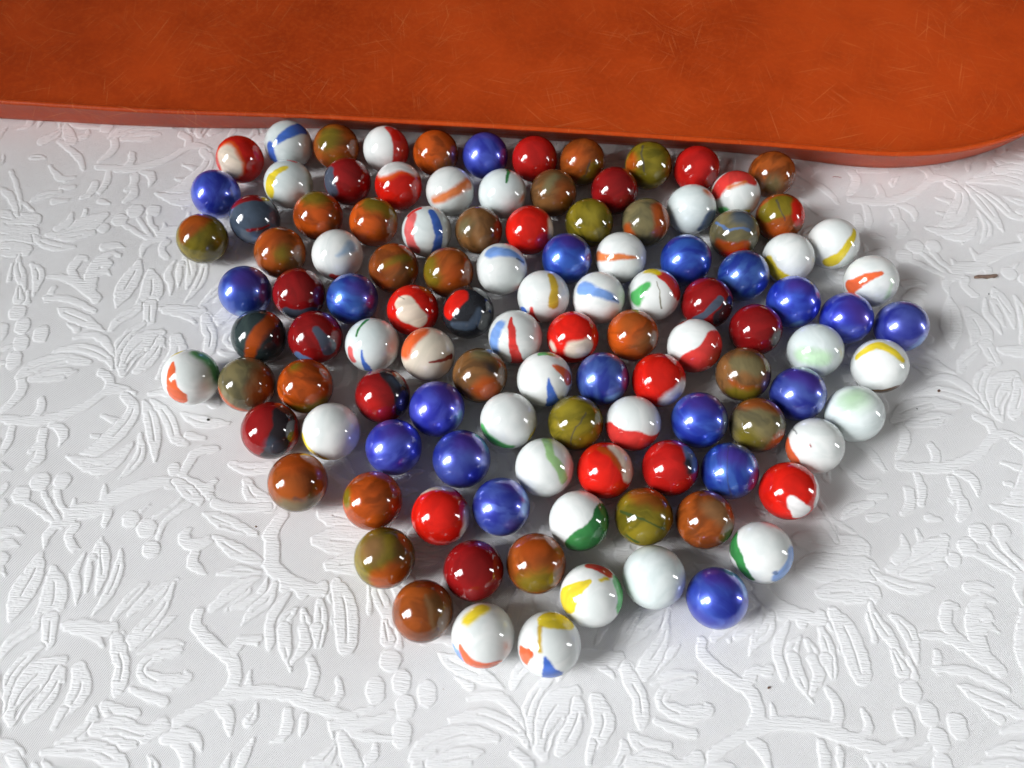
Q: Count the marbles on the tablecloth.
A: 111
